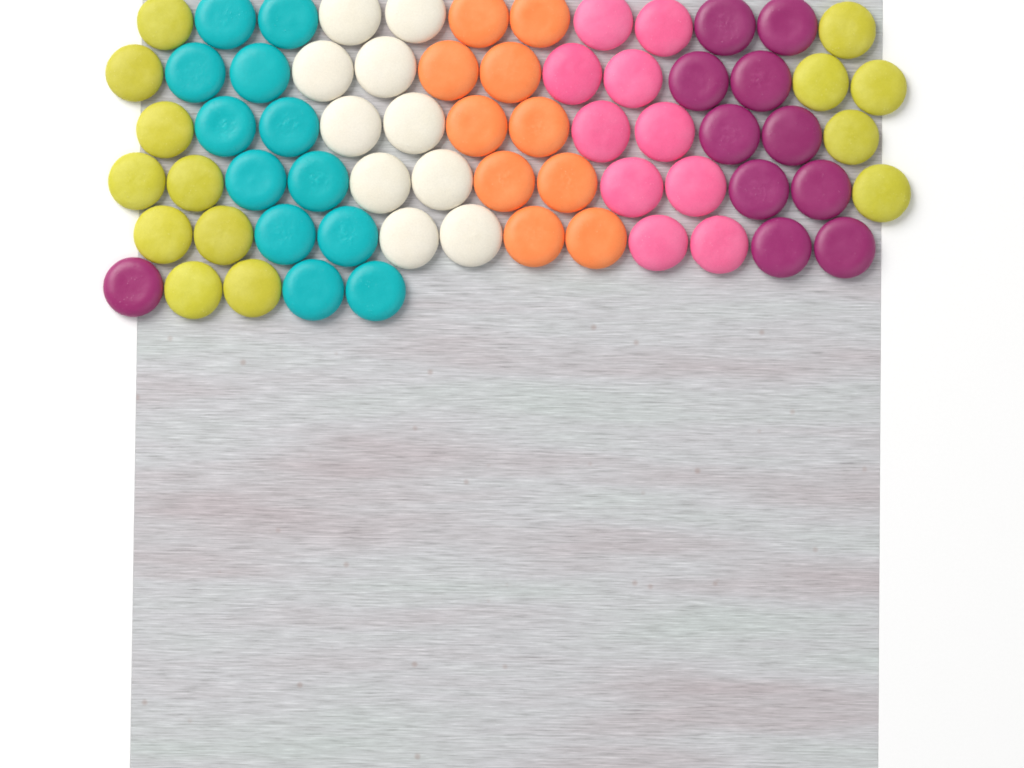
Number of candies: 67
